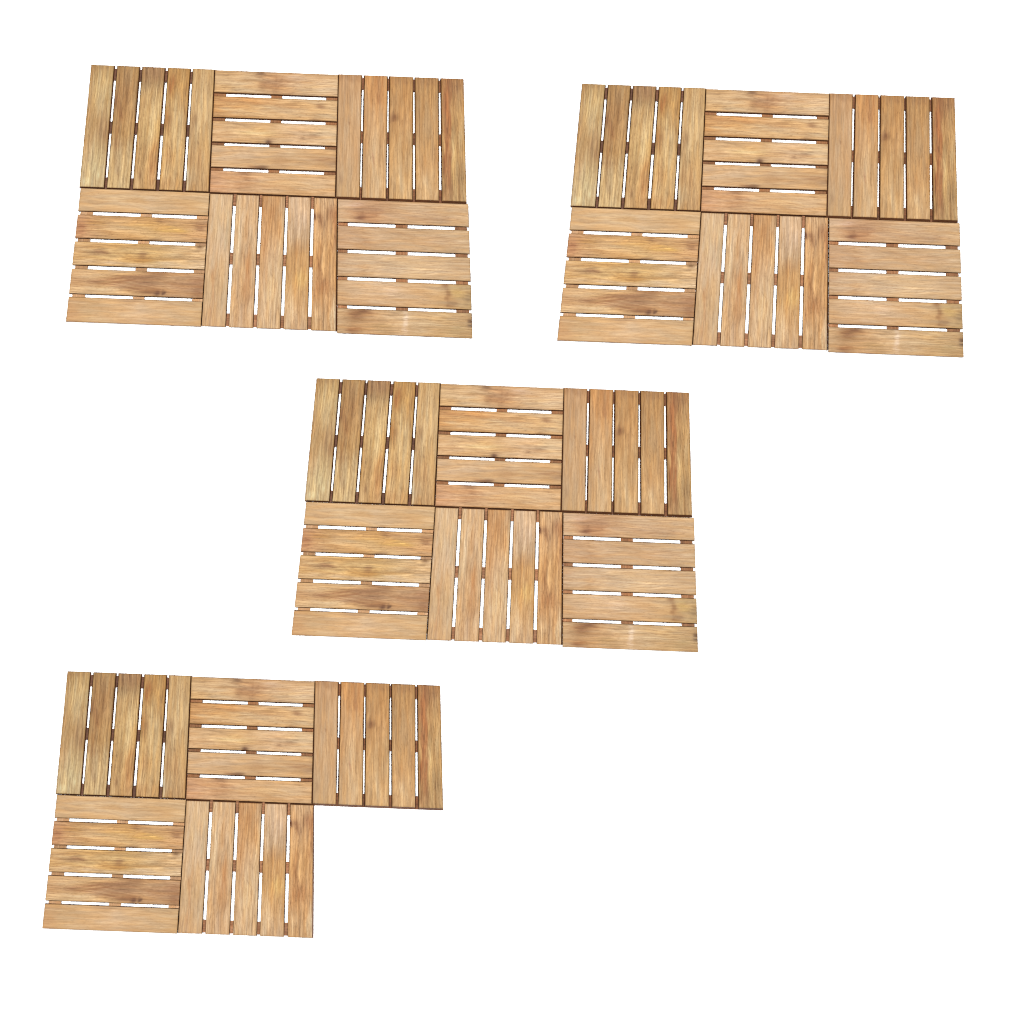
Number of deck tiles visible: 23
